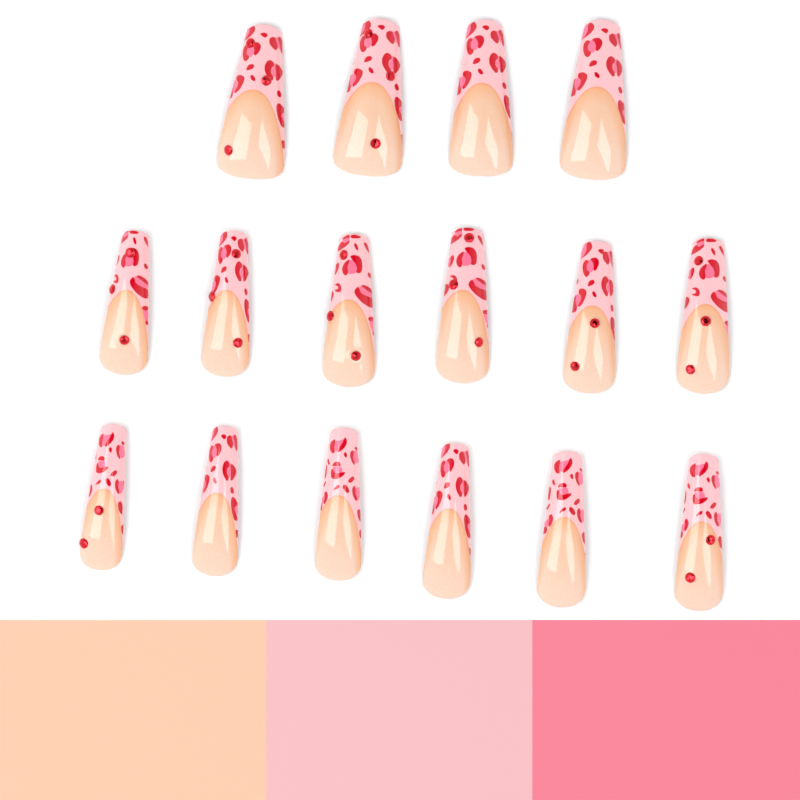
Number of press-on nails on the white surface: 16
